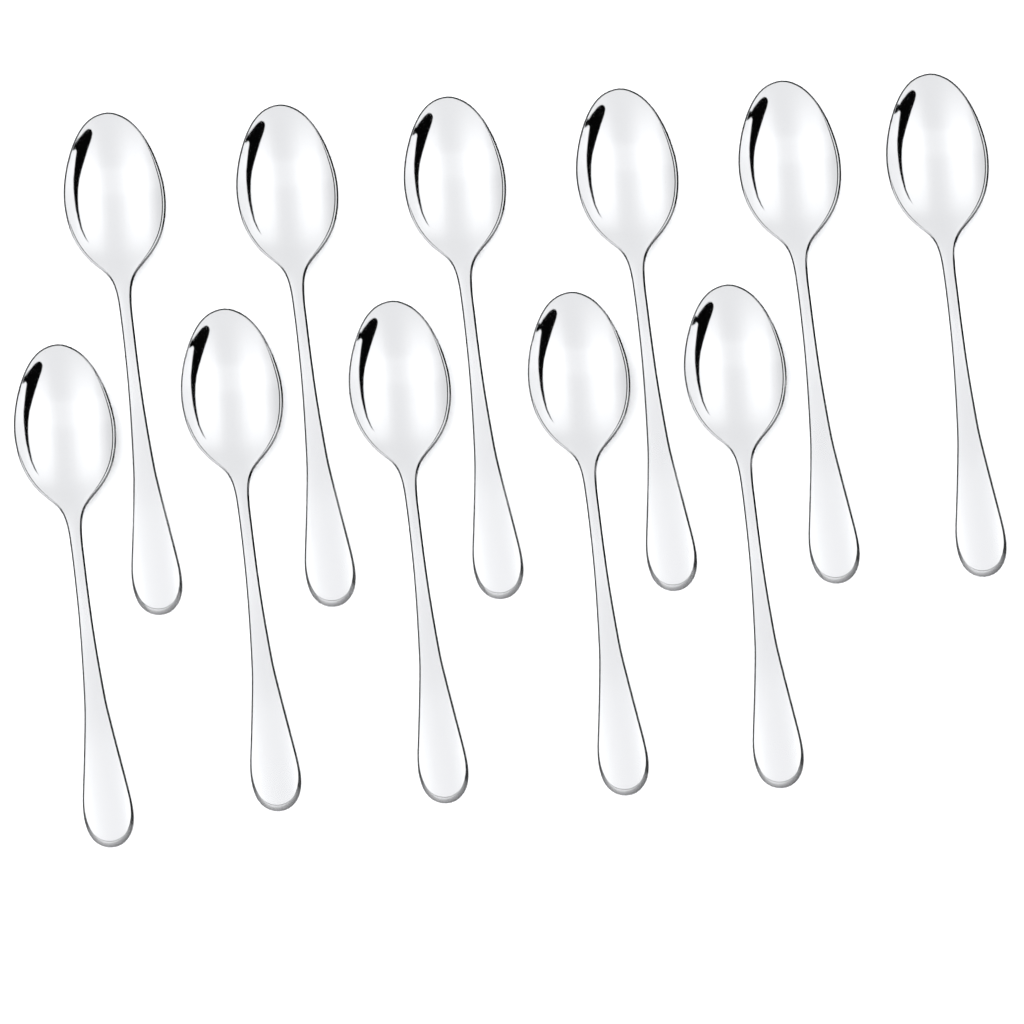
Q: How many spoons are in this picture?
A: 11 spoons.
